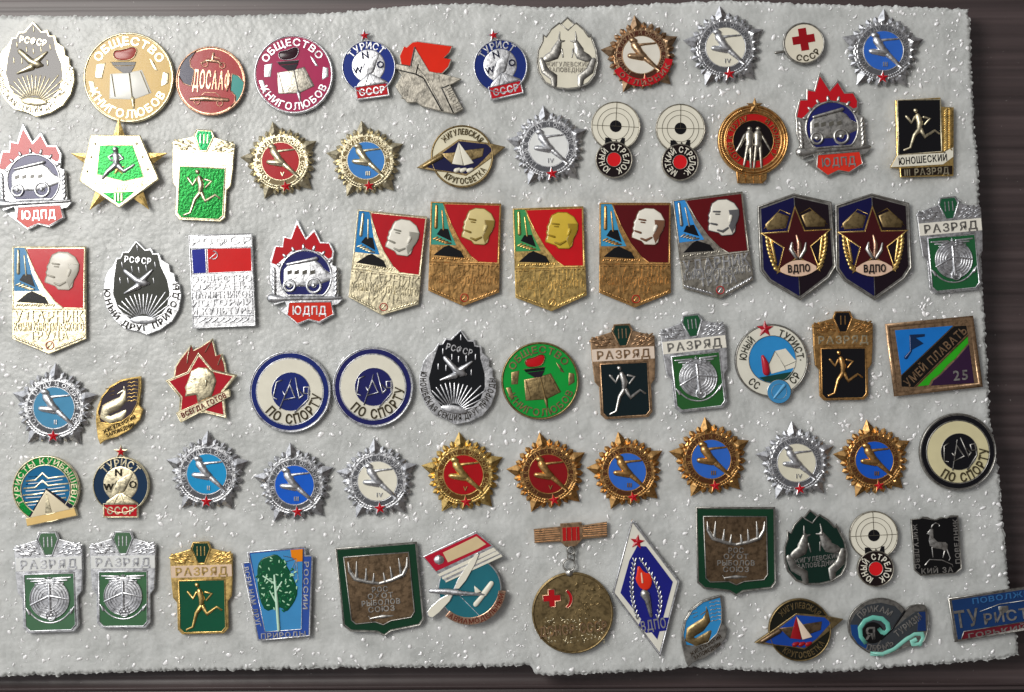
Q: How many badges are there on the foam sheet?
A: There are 76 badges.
